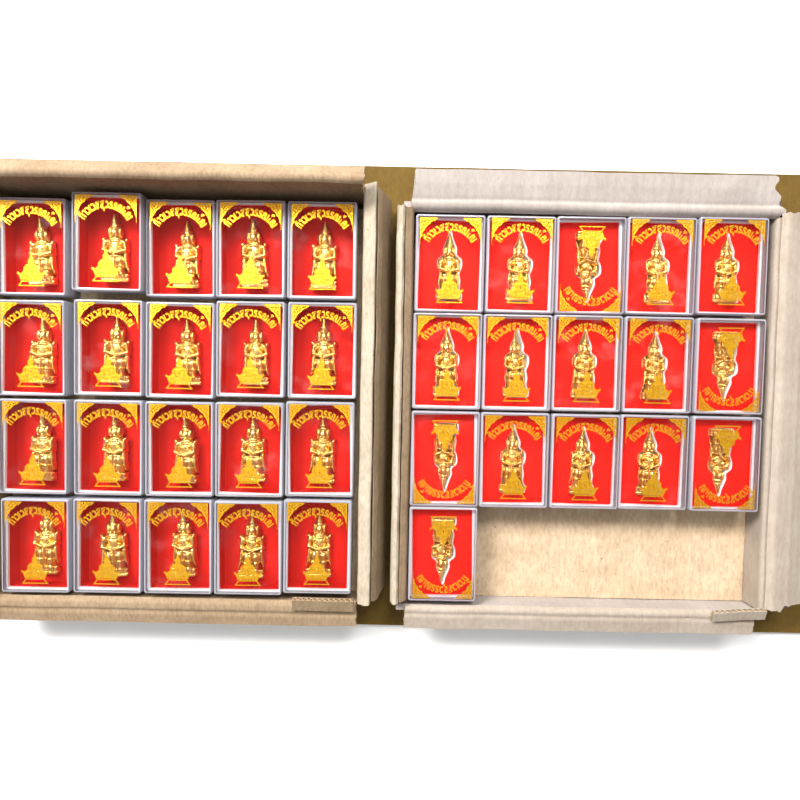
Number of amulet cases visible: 36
